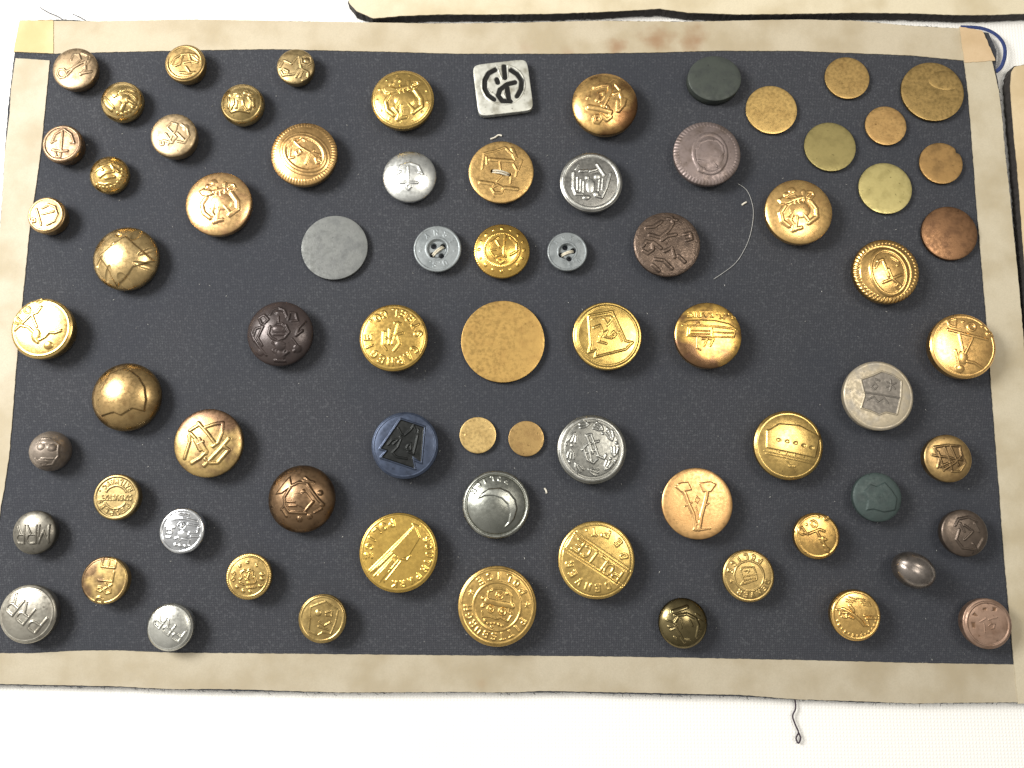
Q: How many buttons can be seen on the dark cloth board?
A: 74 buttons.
